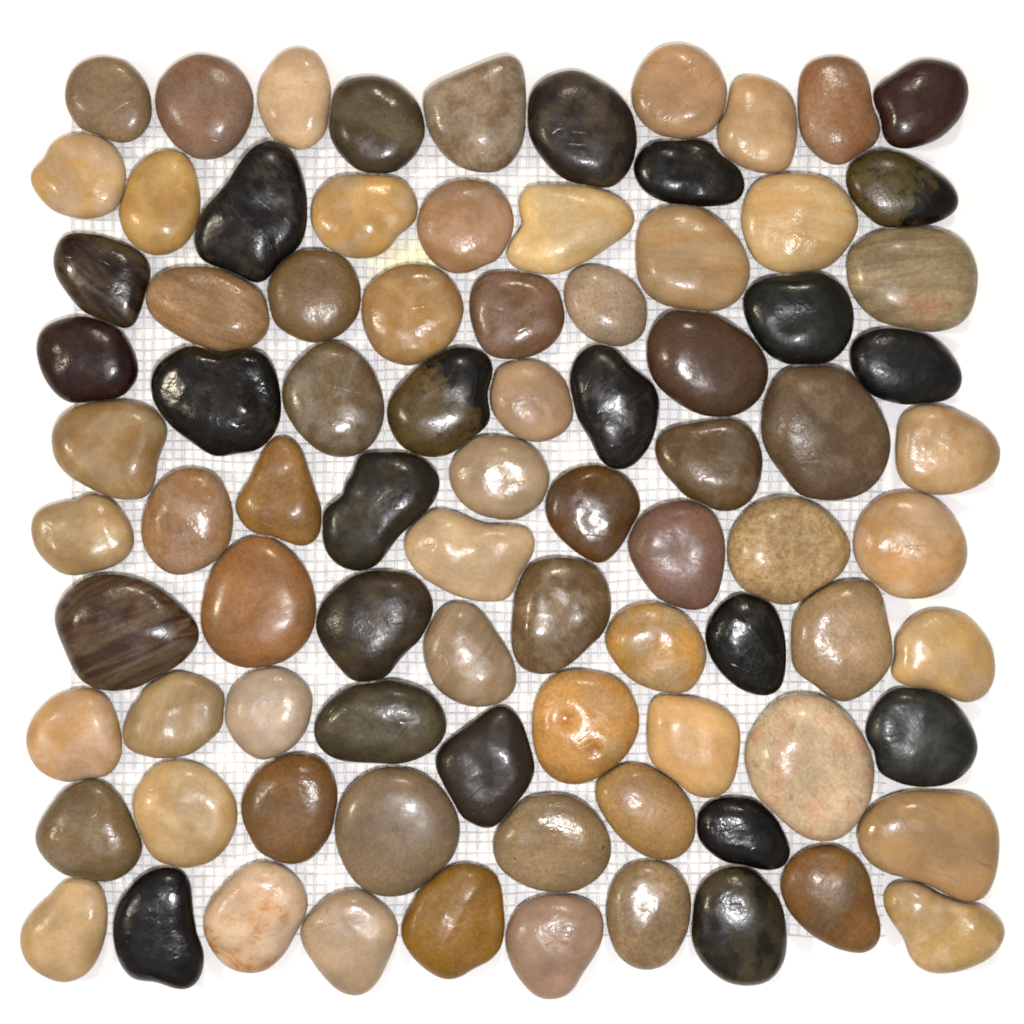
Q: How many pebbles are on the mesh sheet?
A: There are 86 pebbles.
